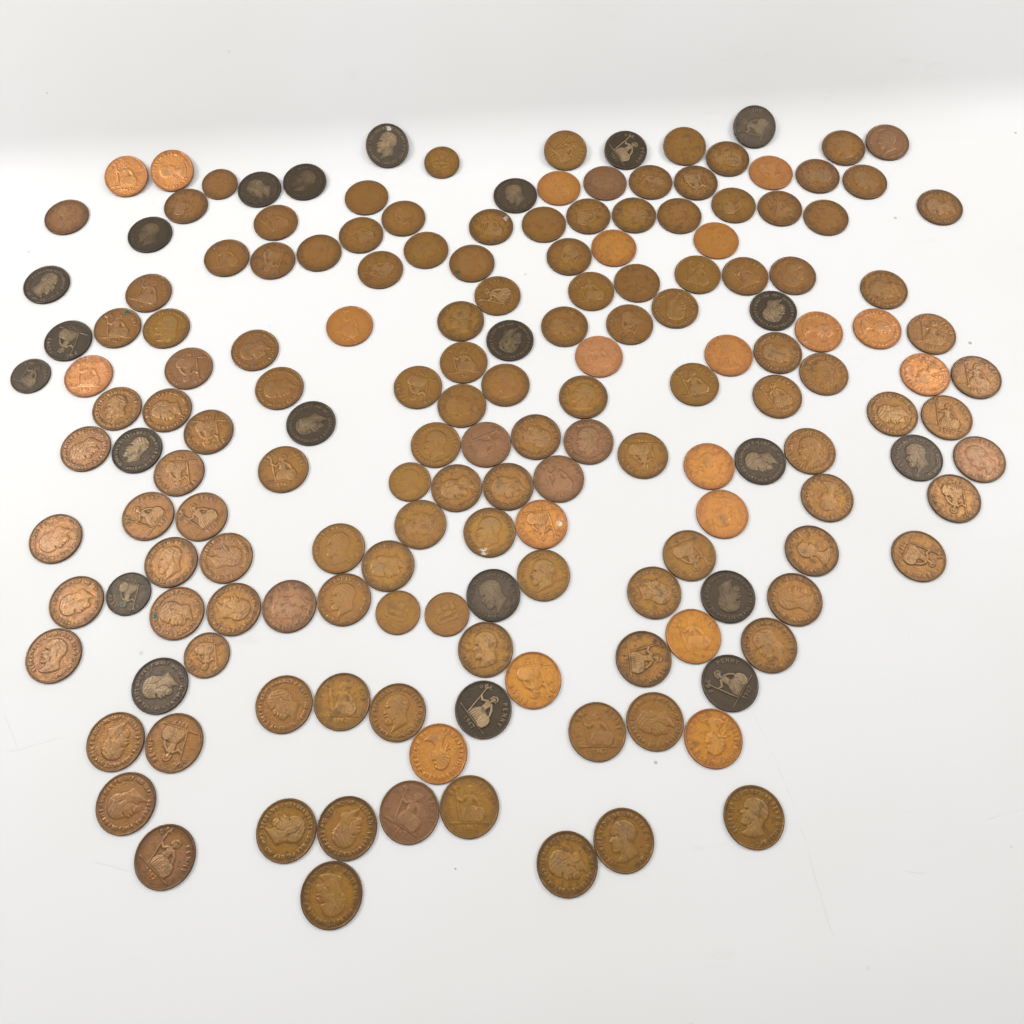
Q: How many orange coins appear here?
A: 20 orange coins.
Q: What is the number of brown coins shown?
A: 127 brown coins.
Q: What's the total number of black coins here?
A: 22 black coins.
